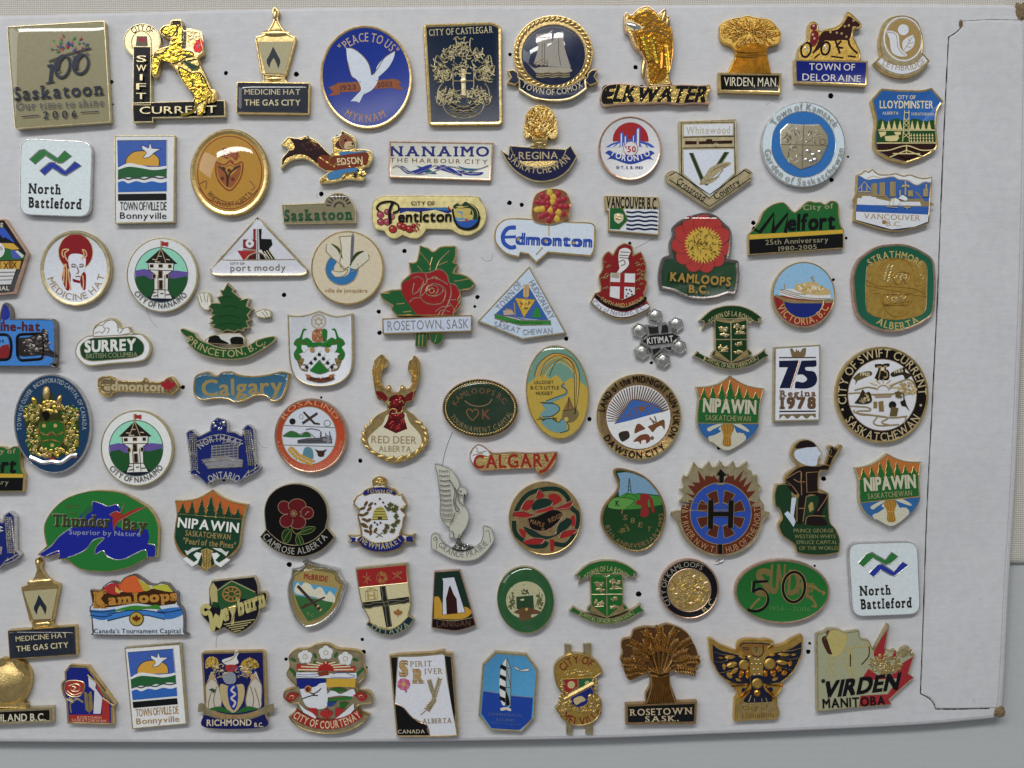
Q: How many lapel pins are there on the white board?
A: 91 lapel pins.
